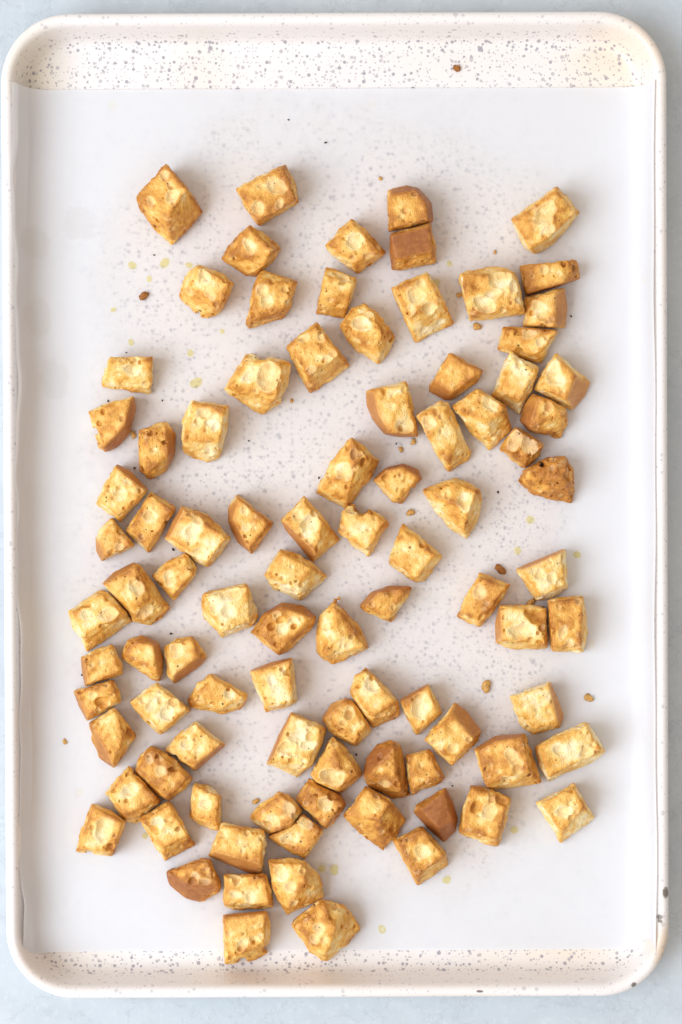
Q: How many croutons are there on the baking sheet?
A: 93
